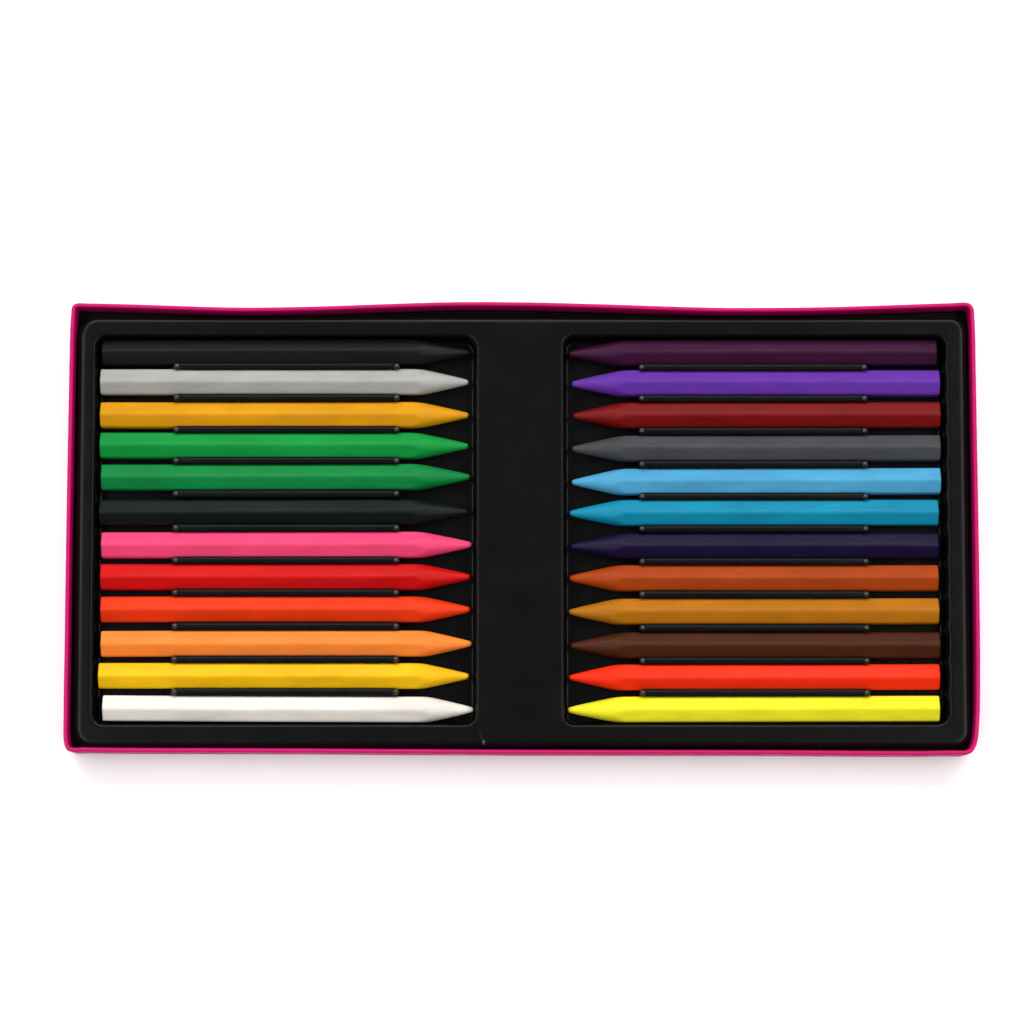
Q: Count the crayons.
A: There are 24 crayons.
